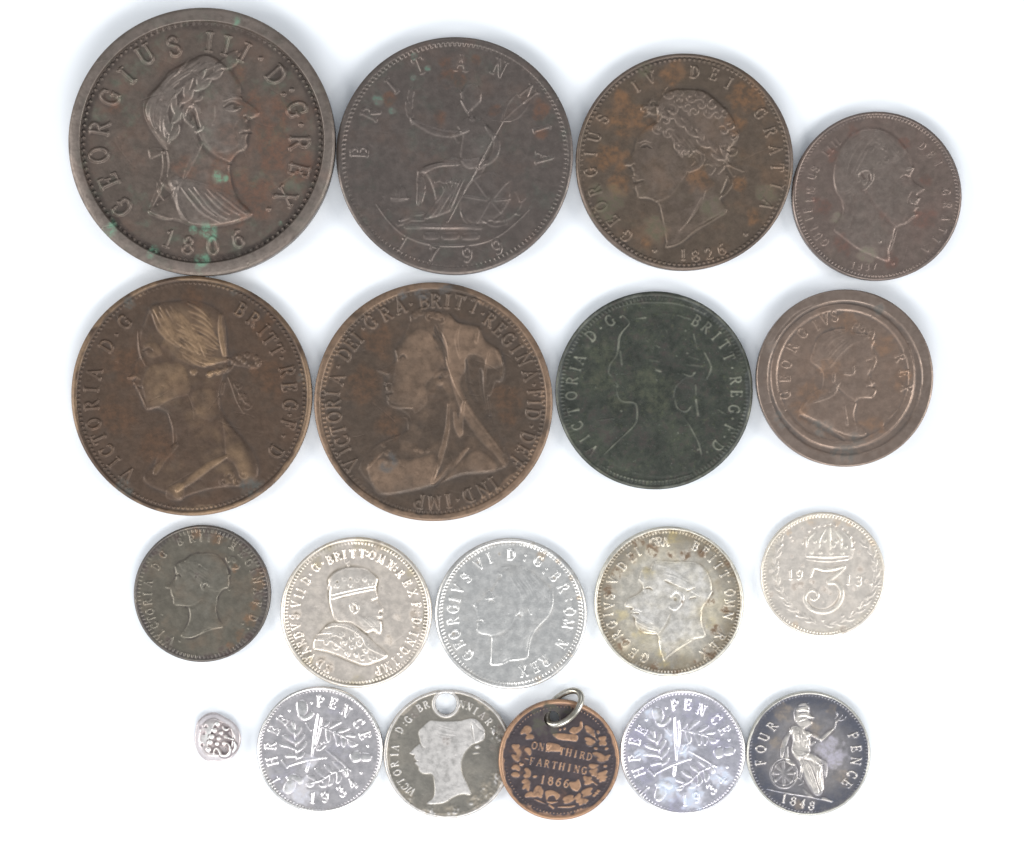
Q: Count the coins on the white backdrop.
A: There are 19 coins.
